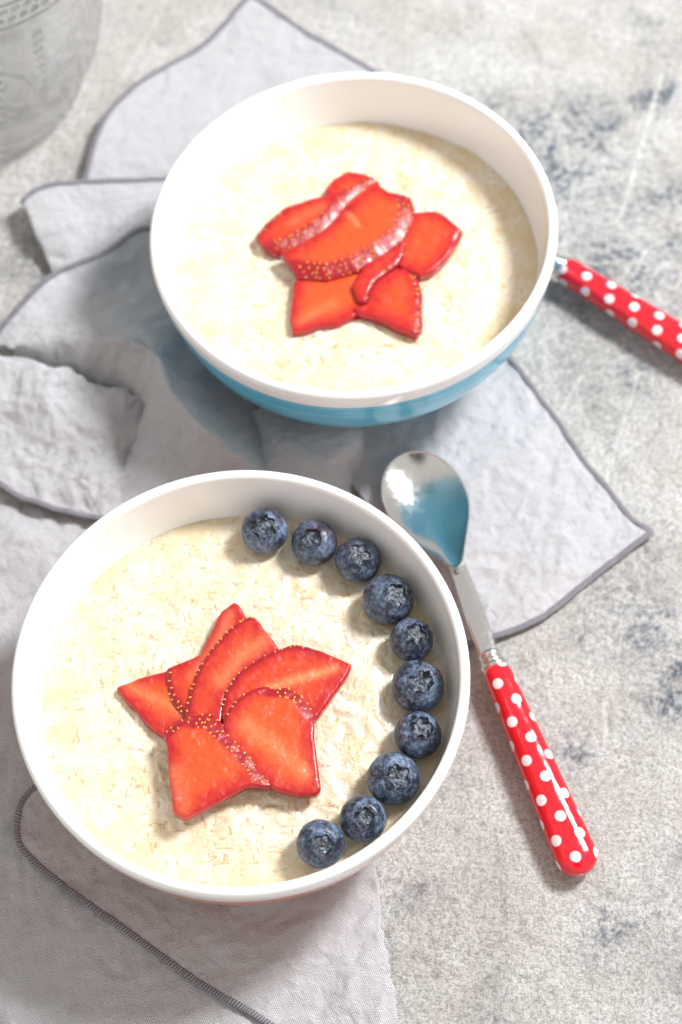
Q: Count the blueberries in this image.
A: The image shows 10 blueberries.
